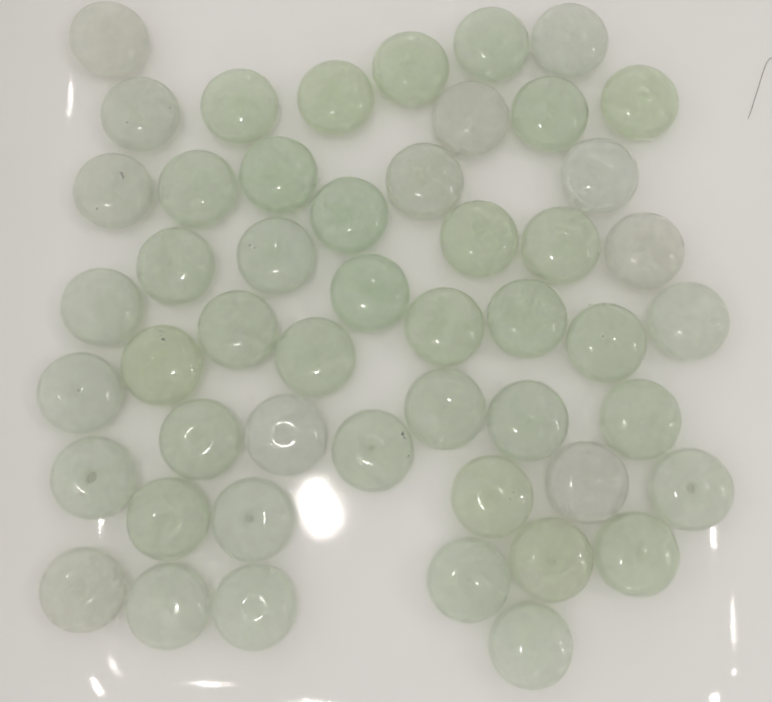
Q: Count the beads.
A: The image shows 50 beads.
